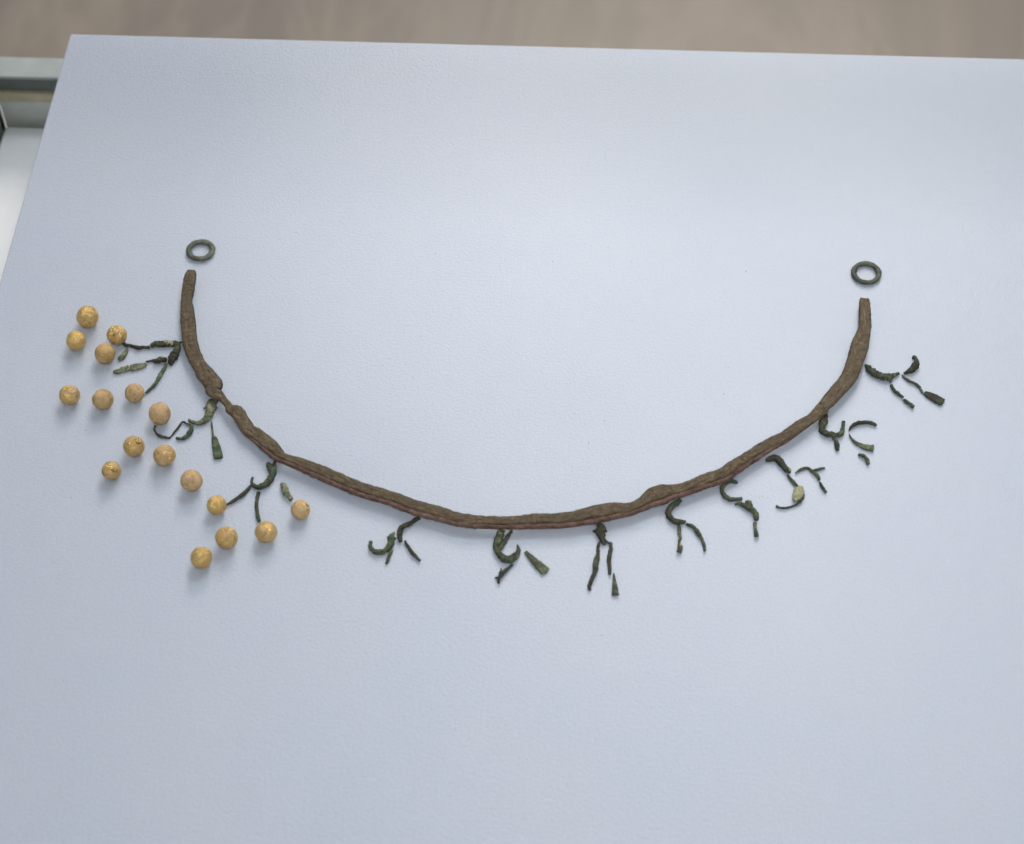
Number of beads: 17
